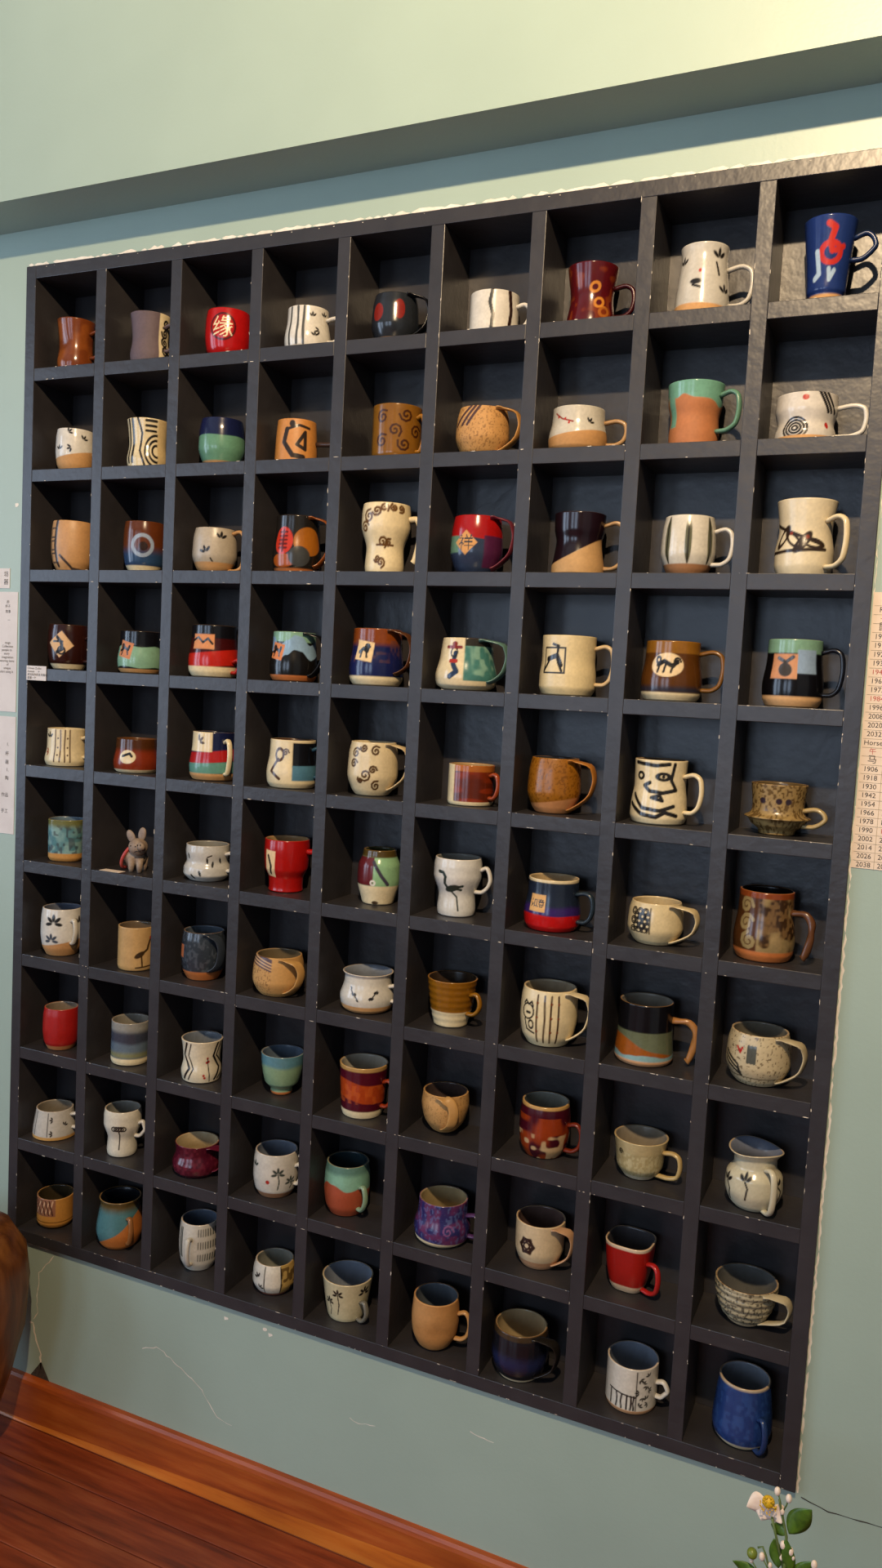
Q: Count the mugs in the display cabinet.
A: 89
